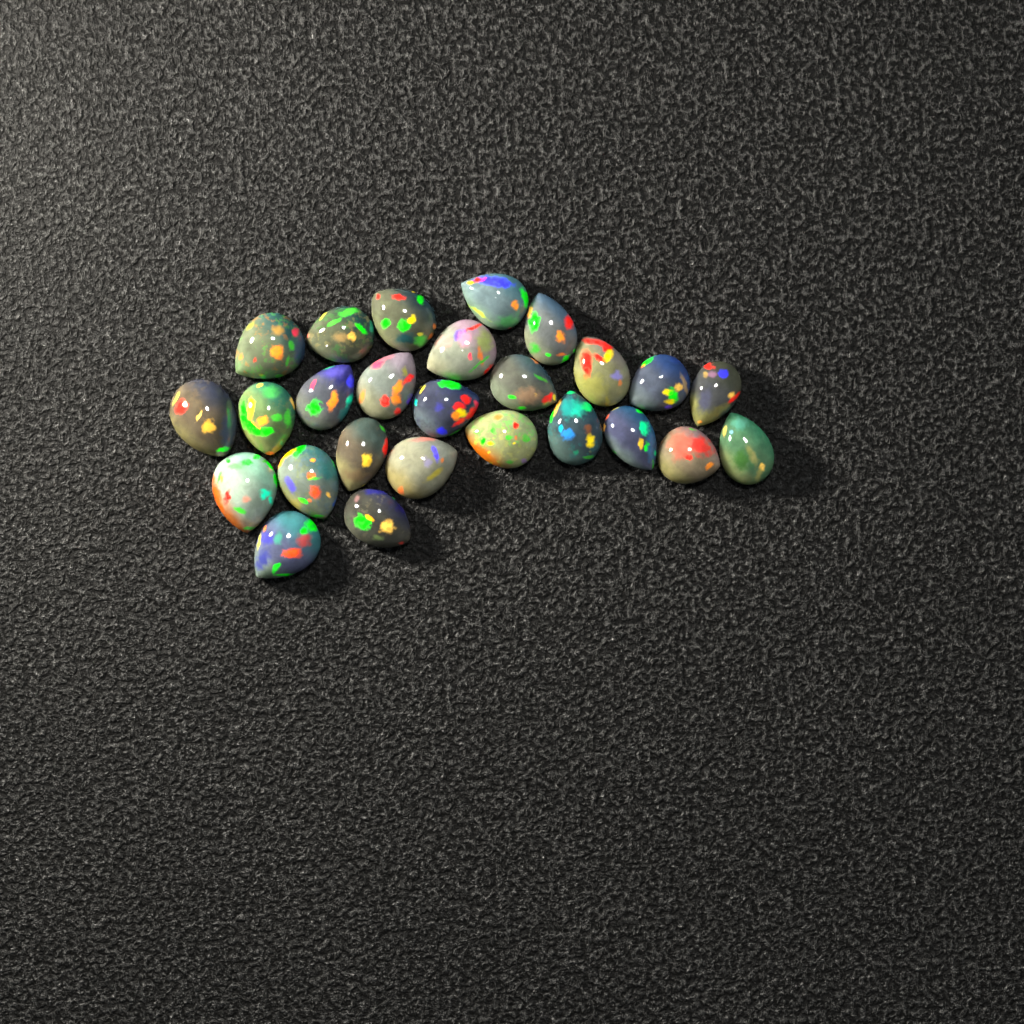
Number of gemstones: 26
